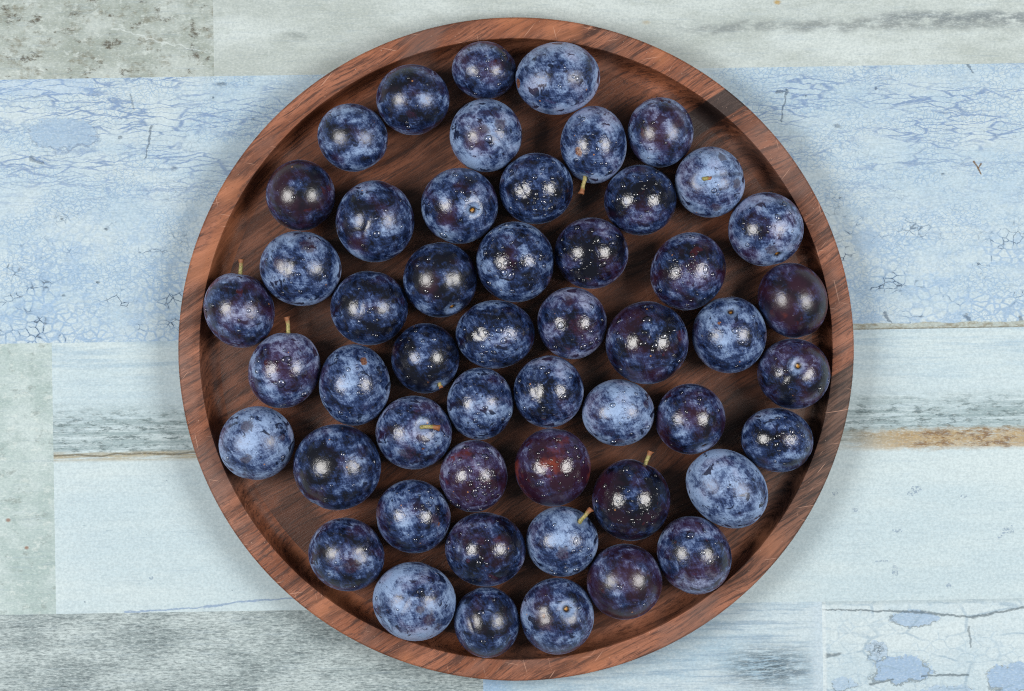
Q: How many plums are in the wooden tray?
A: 51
